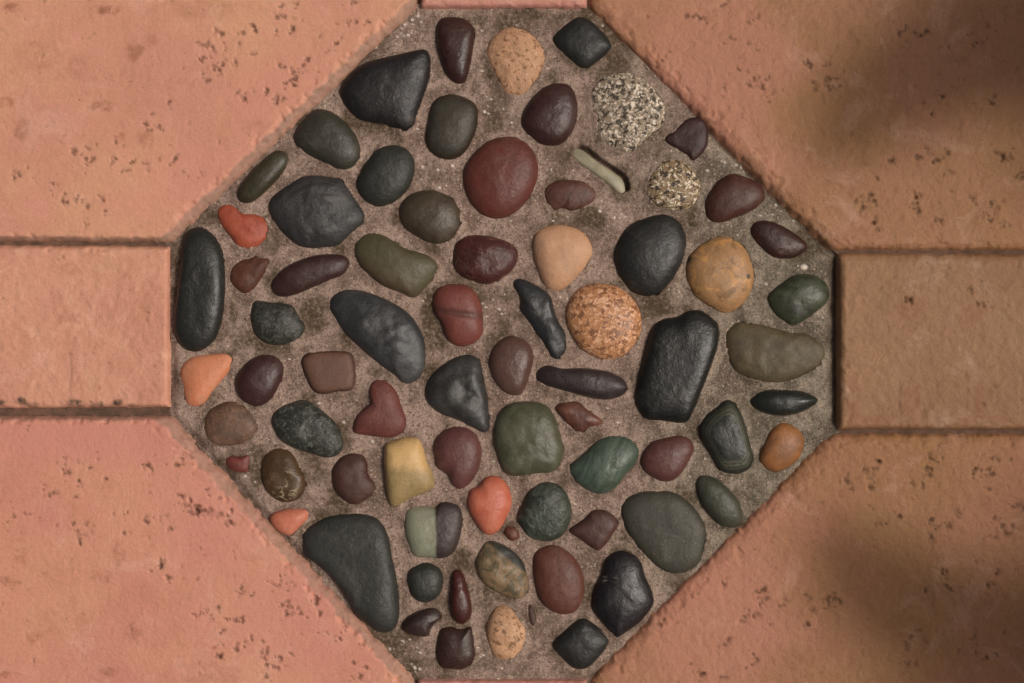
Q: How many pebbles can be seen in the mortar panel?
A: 76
